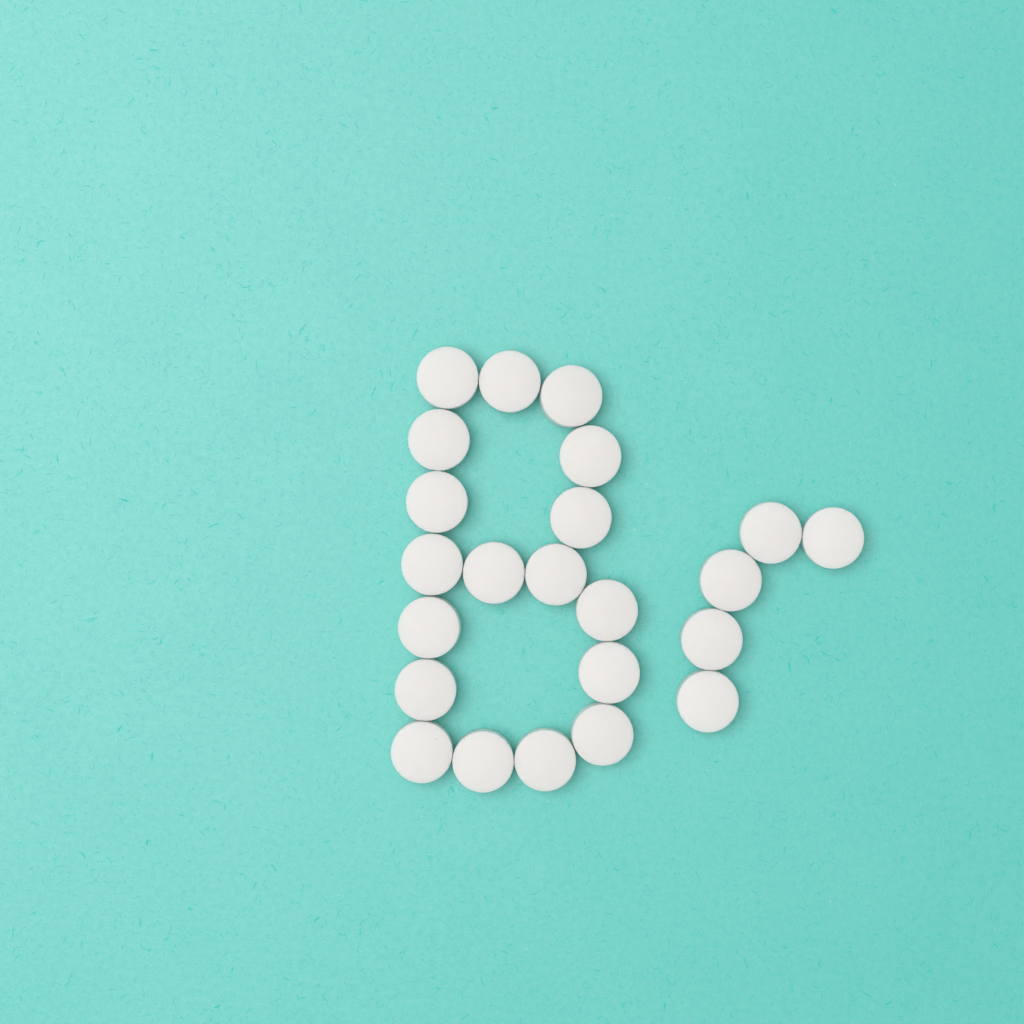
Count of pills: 23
